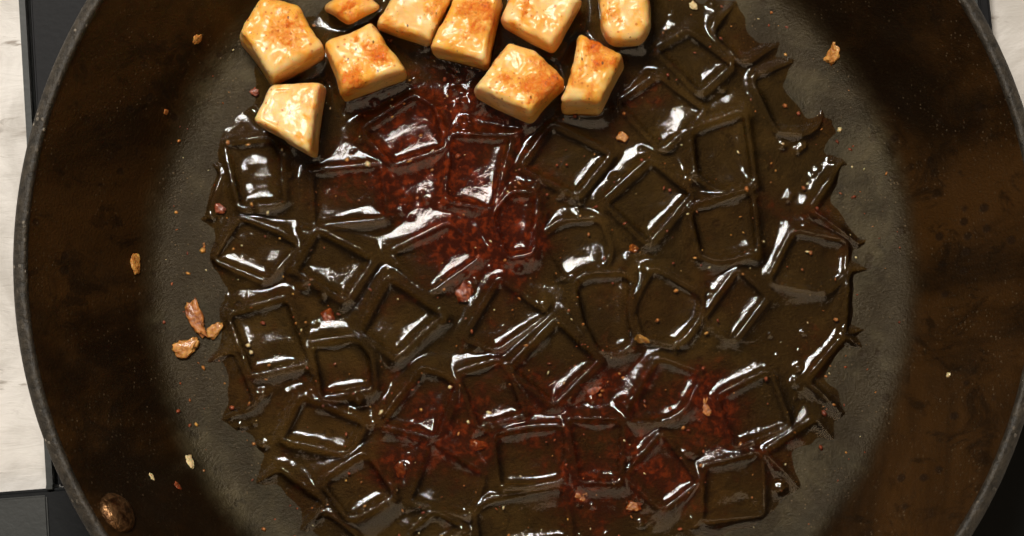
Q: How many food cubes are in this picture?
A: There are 10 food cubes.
